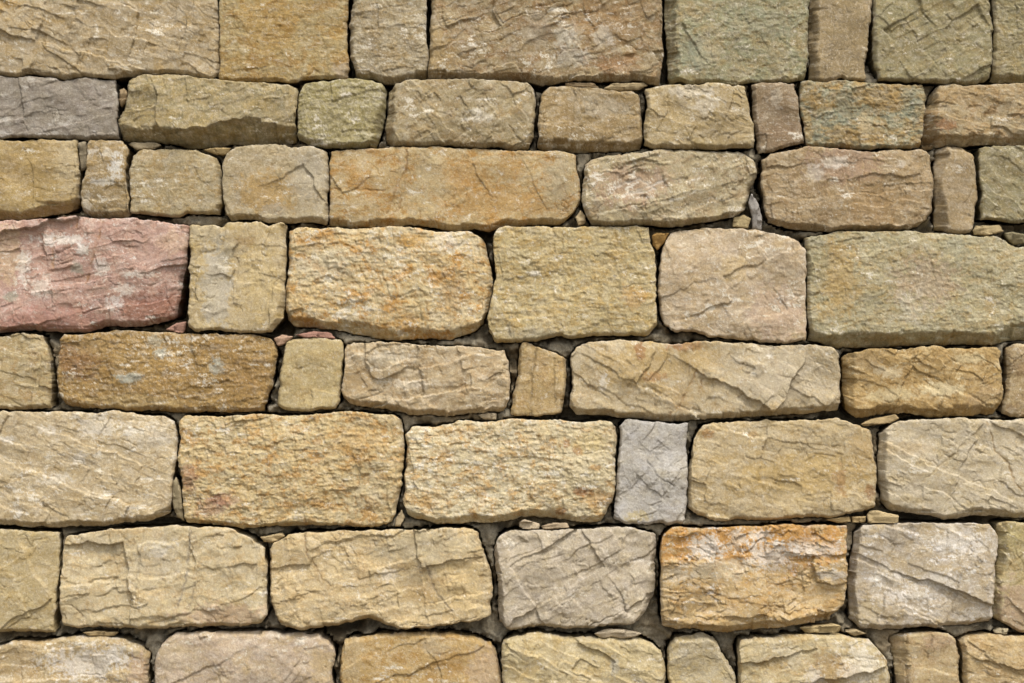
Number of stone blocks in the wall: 61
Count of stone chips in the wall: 30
